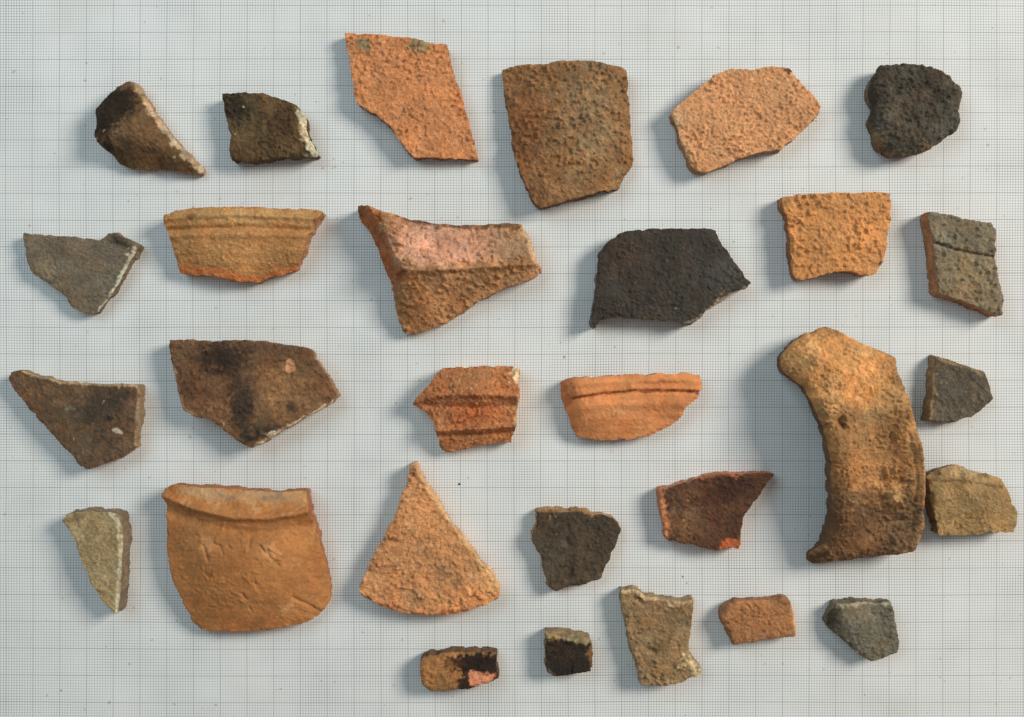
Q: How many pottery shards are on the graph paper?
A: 29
